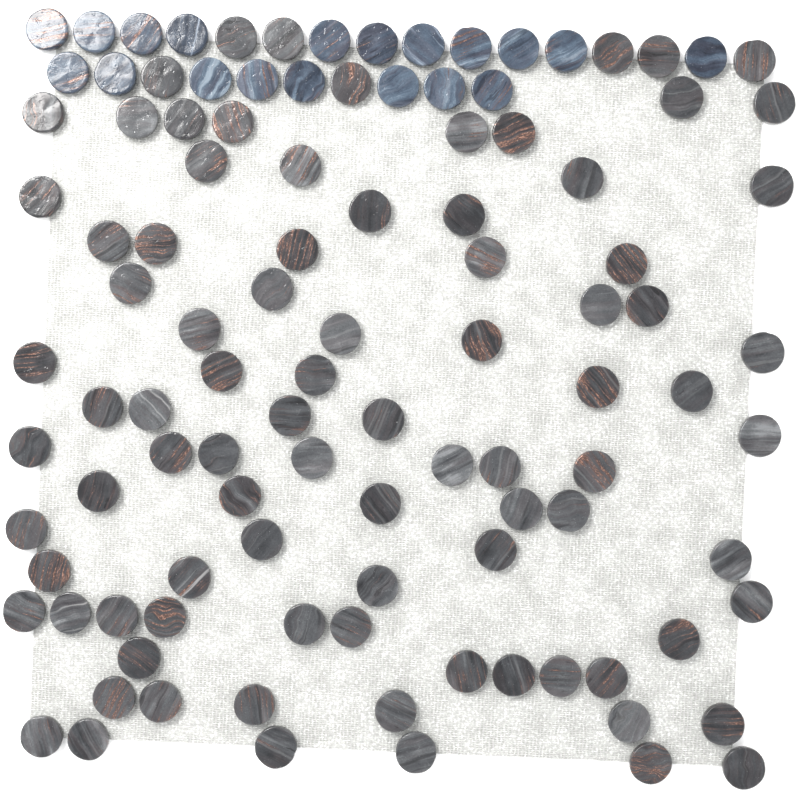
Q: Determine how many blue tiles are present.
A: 19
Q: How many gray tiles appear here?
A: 89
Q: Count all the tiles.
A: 108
